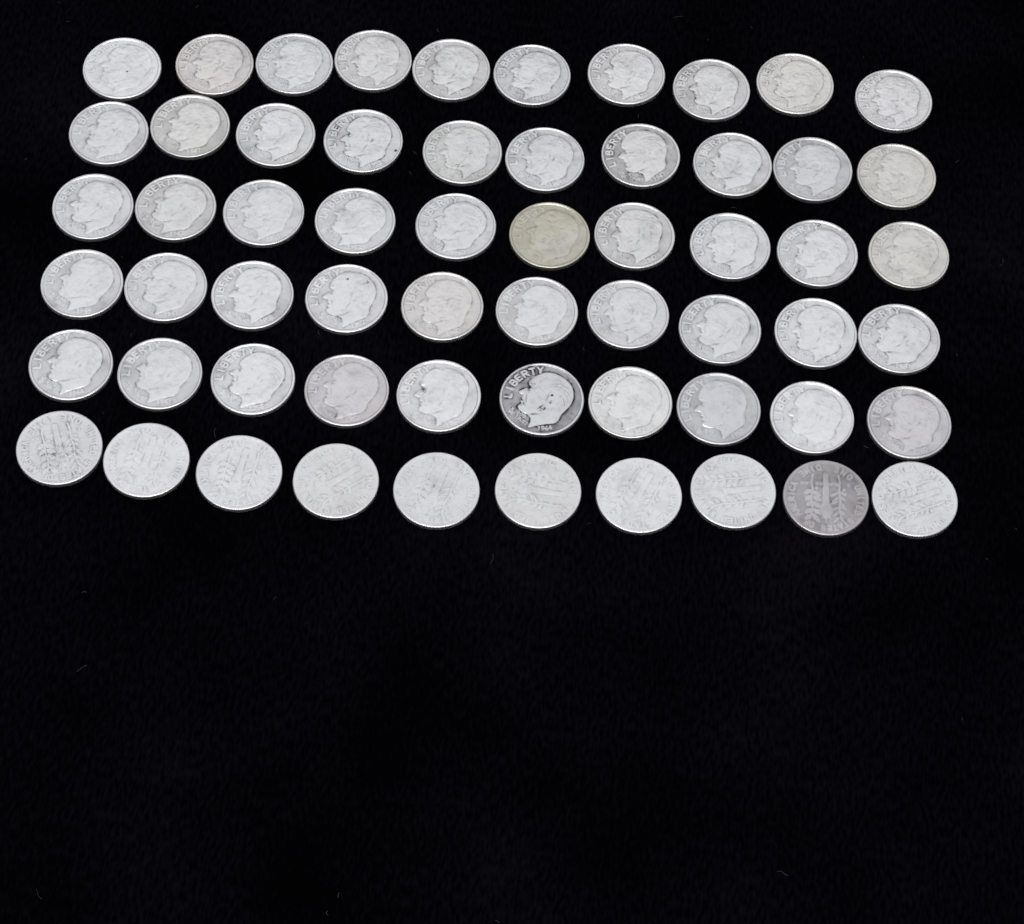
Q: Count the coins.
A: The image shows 60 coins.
